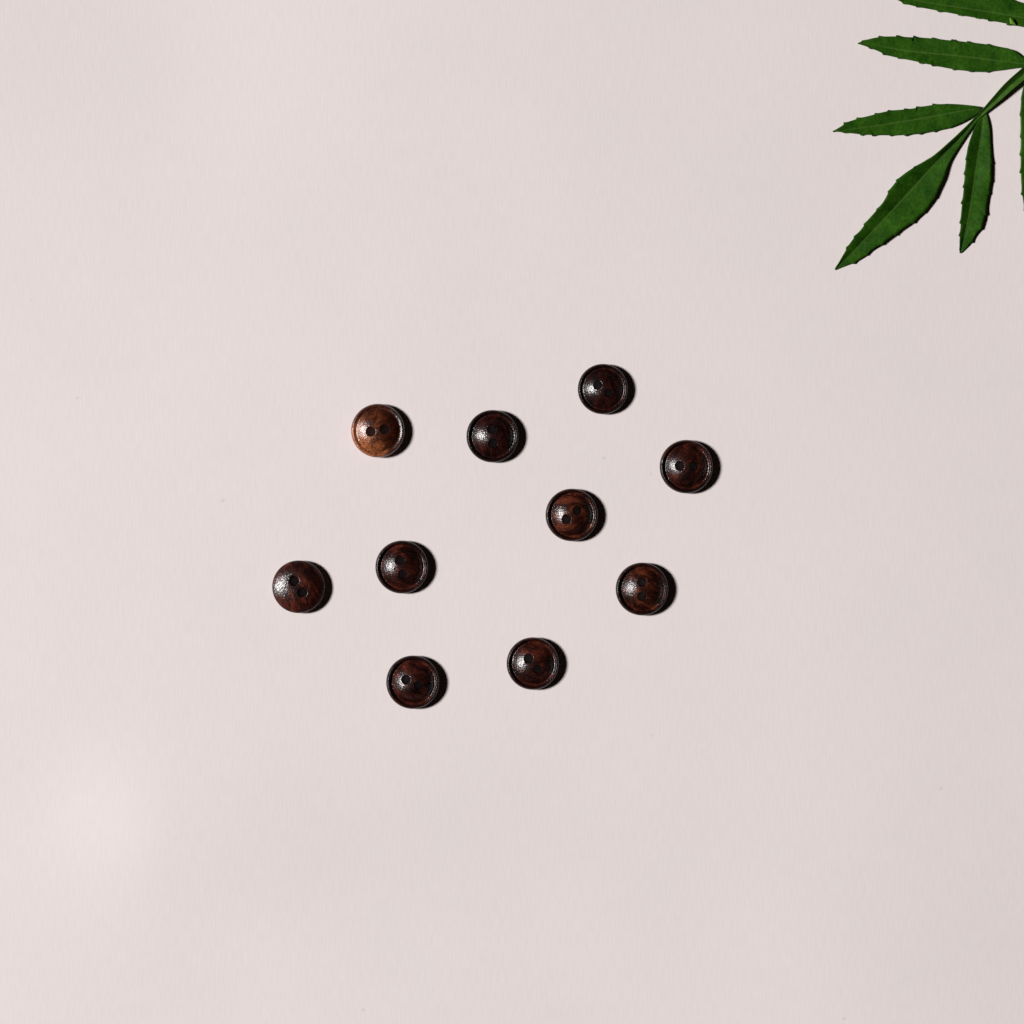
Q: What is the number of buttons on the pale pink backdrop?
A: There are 10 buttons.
